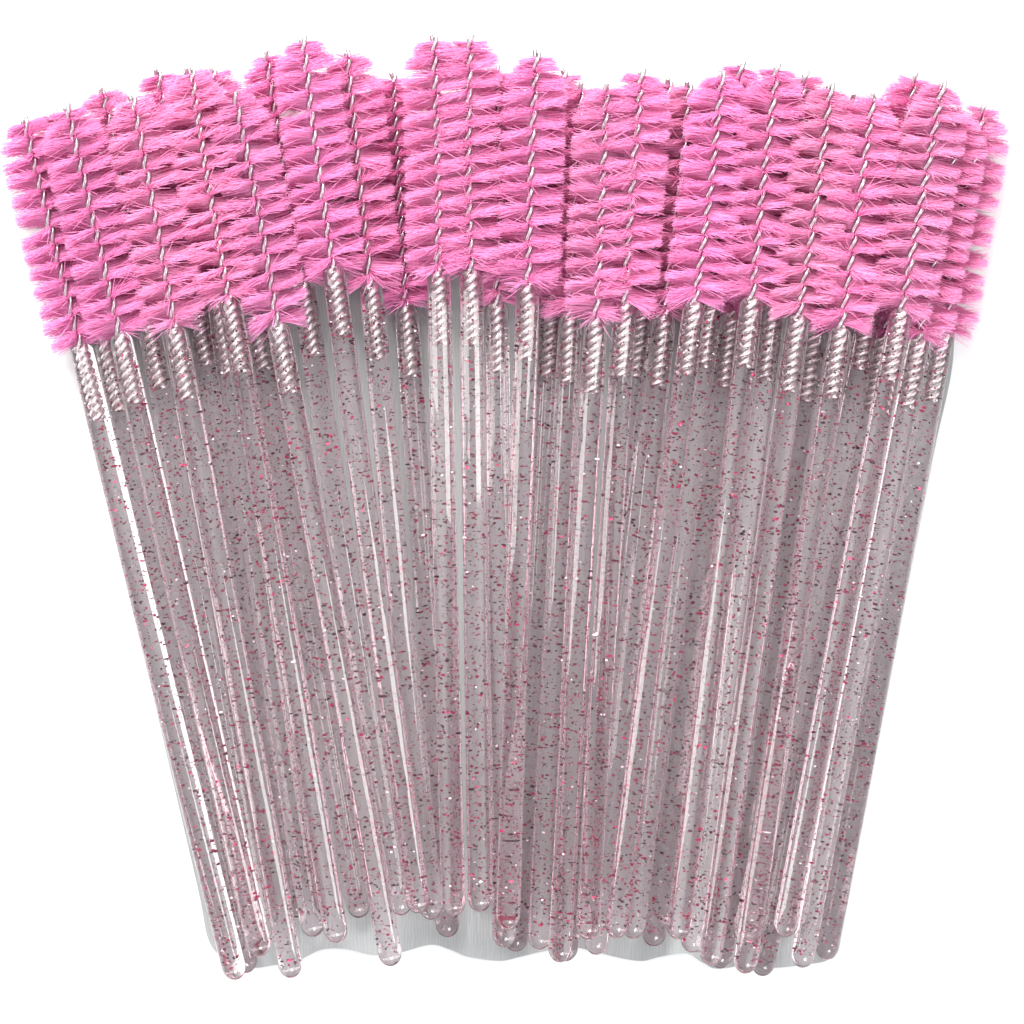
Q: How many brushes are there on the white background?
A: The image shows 37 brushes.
